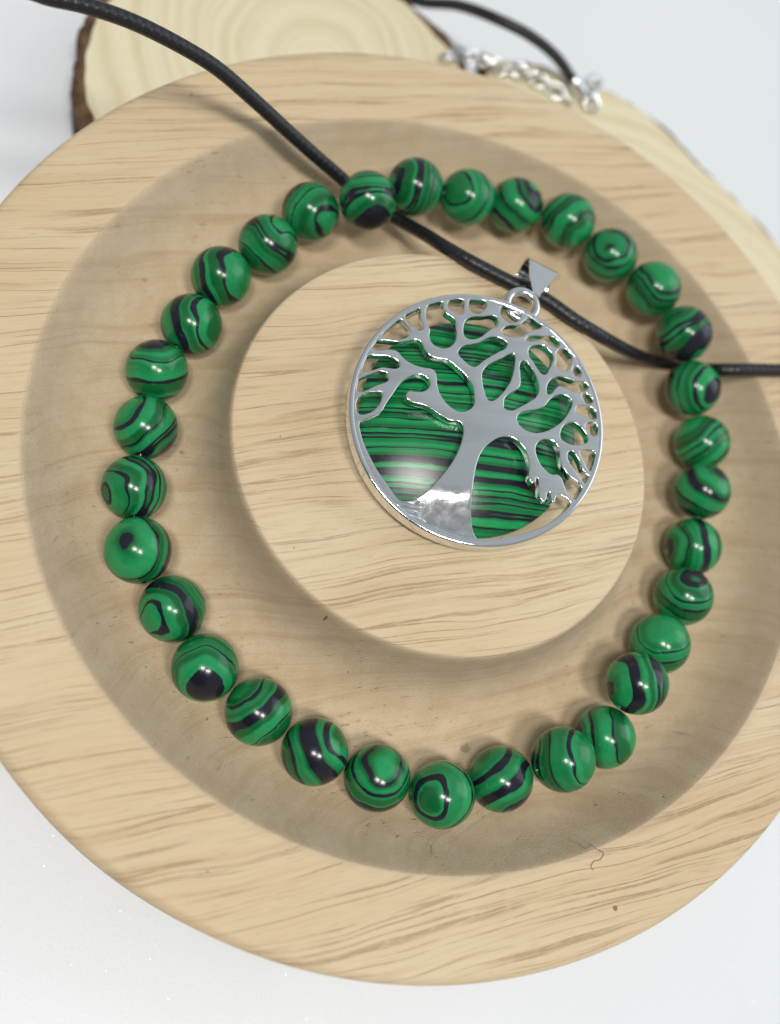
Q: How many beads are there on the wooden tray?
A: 32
